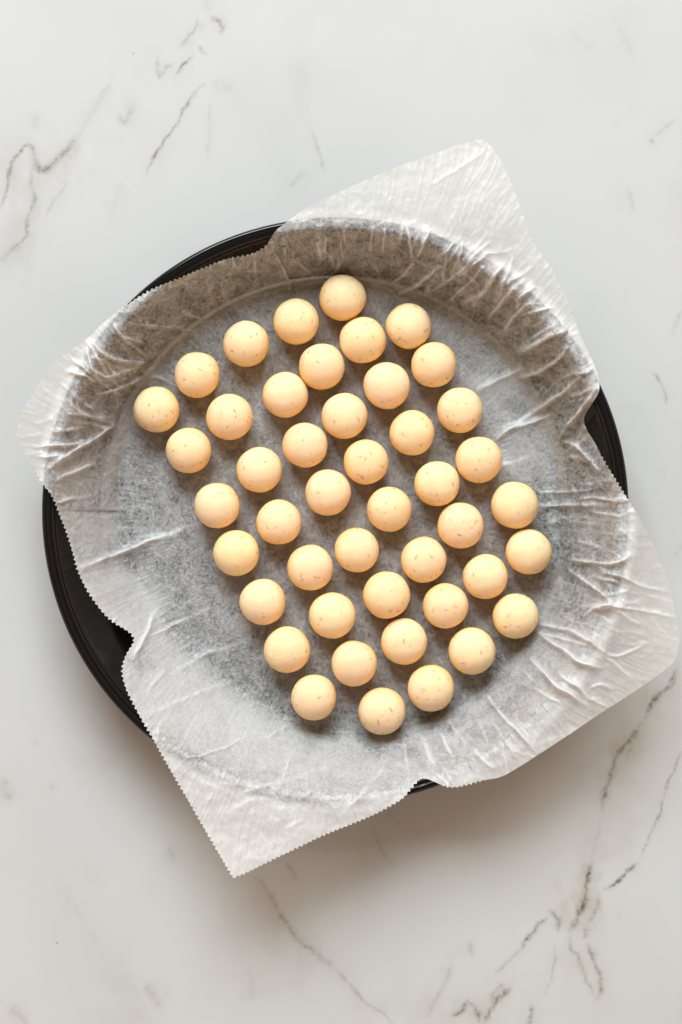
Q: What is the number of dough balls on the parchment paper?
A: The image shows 45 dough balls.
